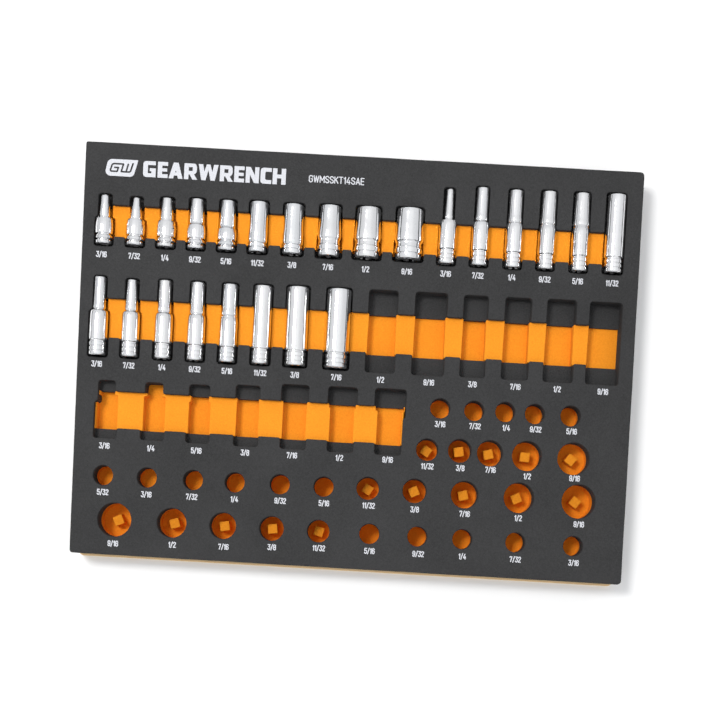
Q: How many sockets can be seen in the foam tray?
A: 24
